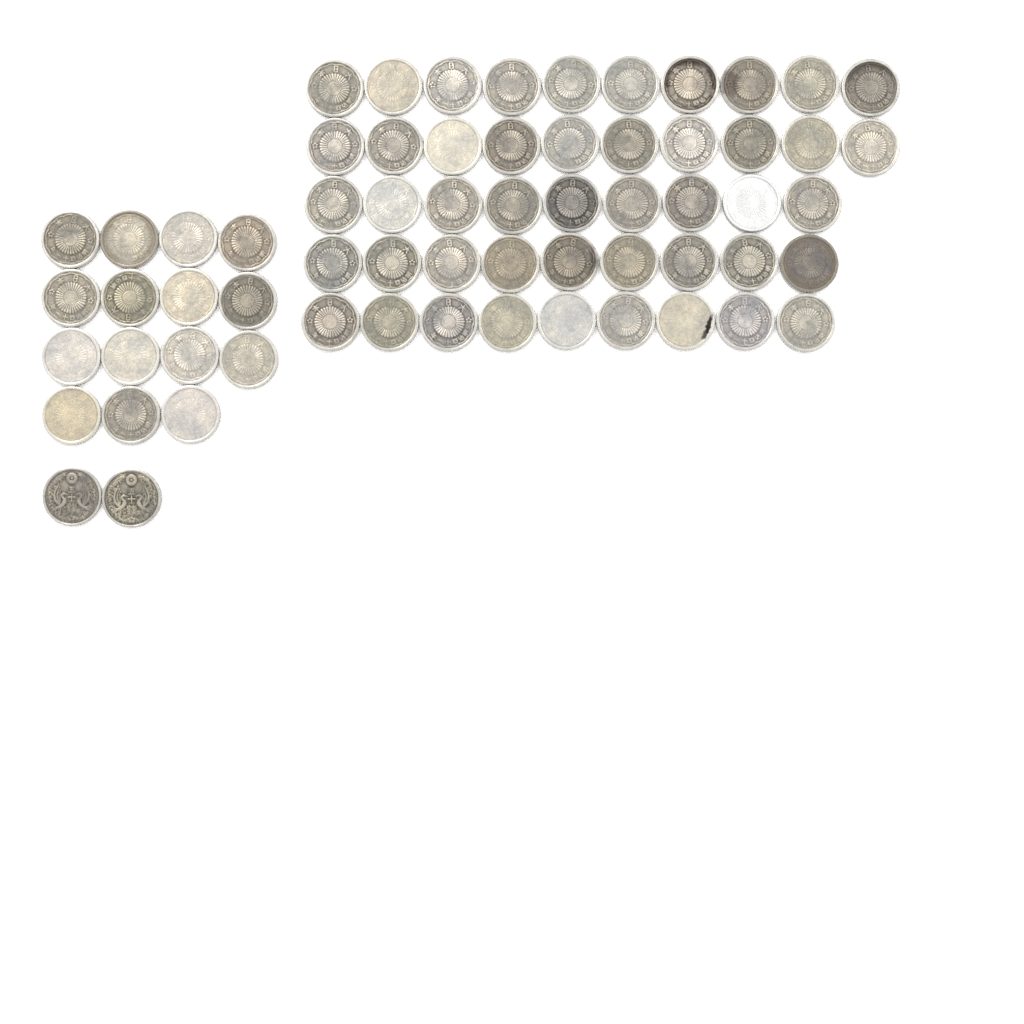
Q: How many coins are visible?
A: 64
